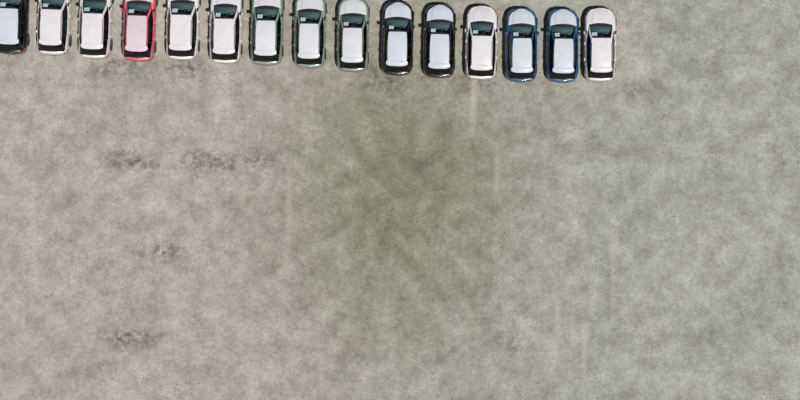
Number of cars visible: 15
